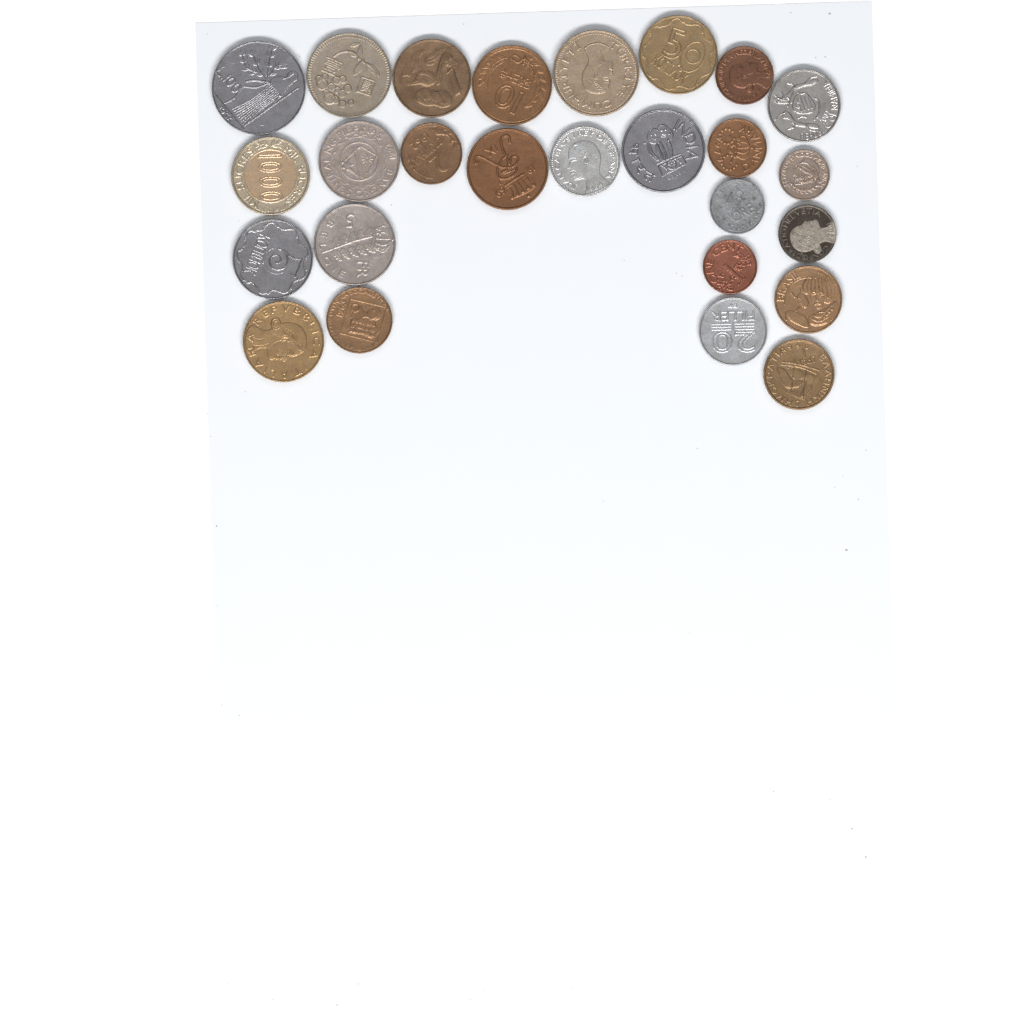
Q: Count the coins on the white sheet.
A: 26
